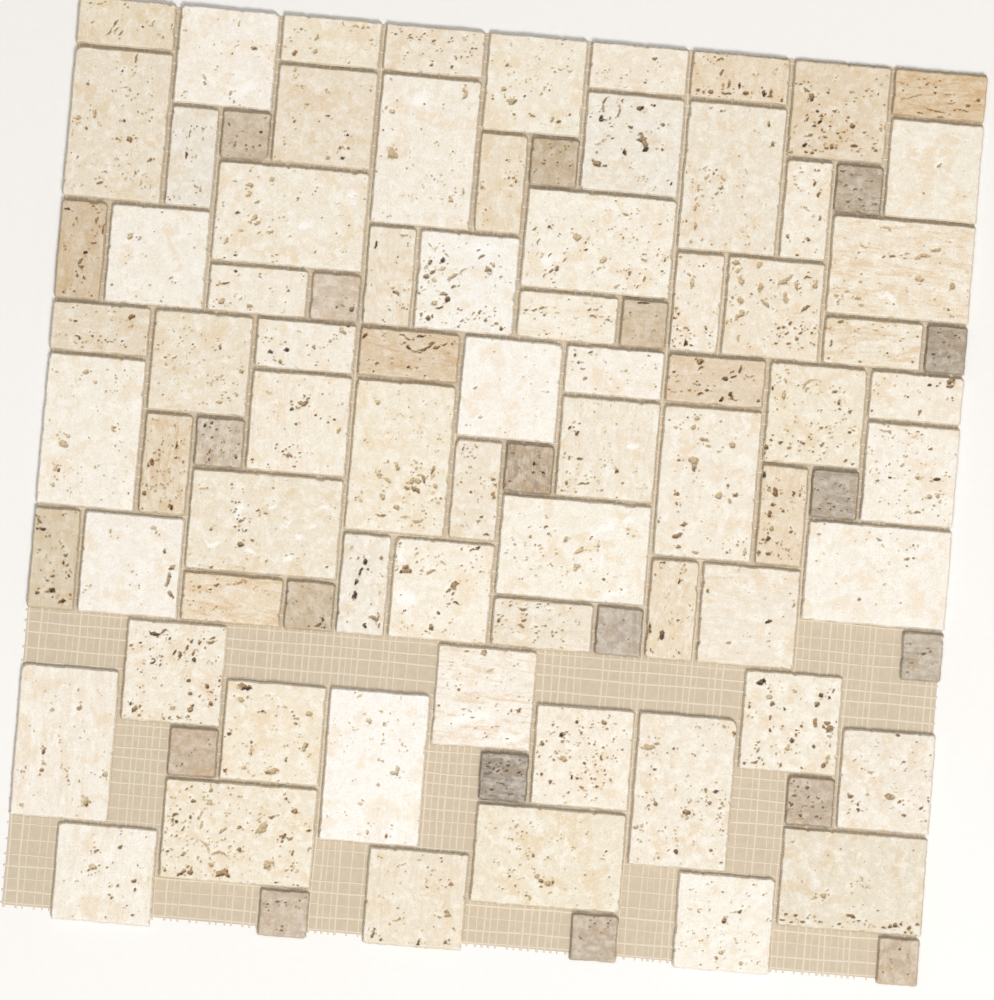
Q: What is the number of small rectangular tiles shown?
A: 29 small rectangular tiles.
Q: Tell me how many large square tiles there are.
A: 27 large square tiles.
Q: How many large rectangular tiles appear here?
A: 18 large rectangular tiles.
